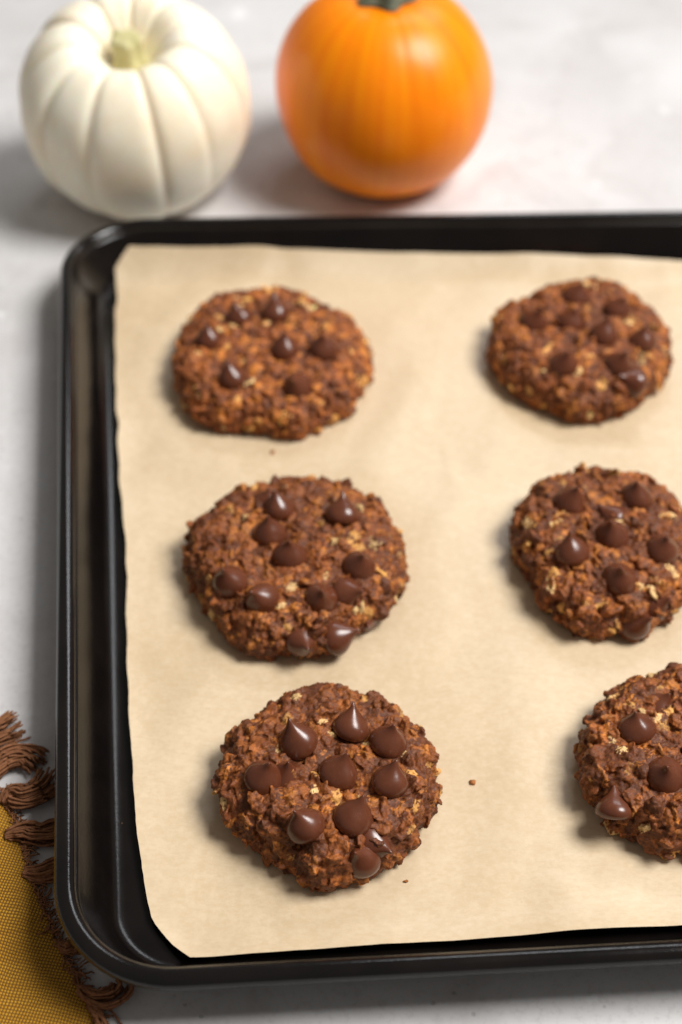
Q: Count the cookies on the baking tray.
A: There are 6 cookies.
